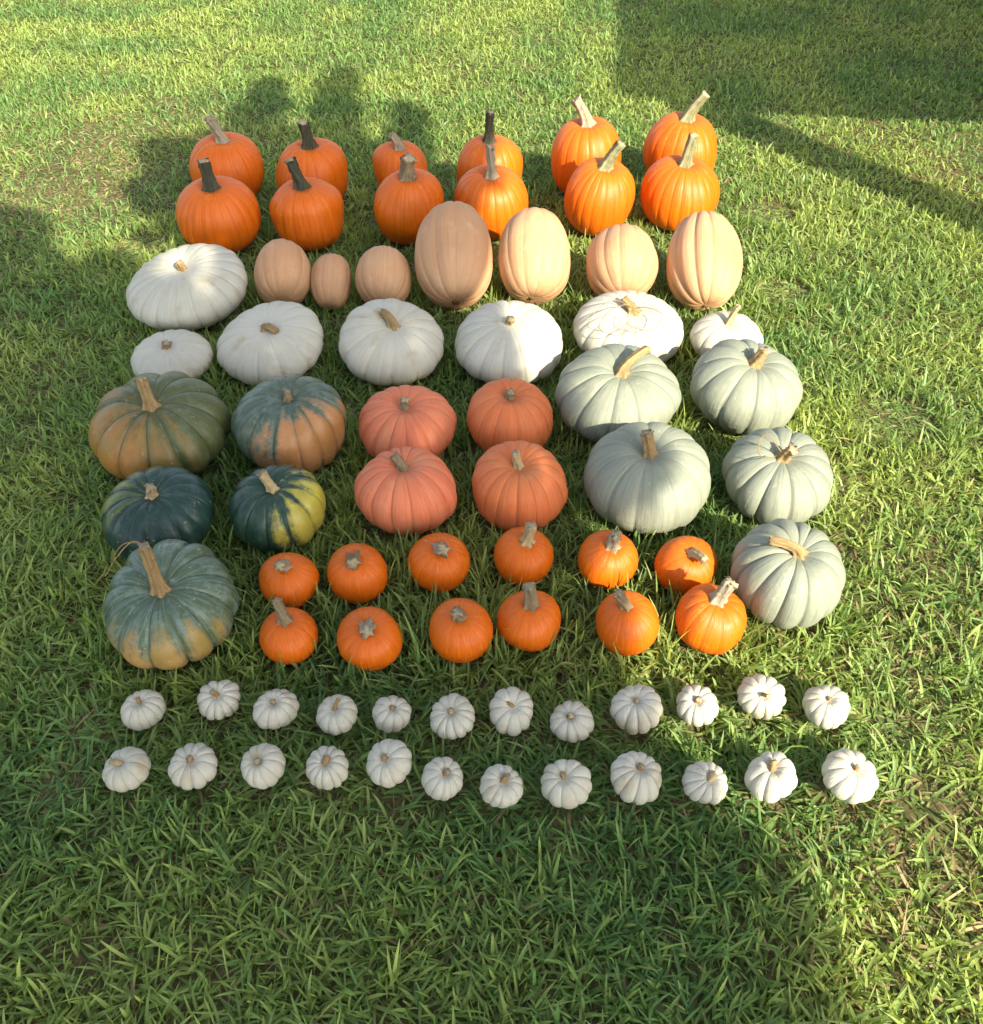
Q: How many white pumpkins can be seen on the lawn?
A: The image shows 31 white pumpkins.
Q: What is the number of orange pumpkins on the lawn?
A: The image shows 24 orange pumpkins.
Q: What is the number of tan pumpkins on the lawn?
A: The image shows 7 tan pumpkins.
